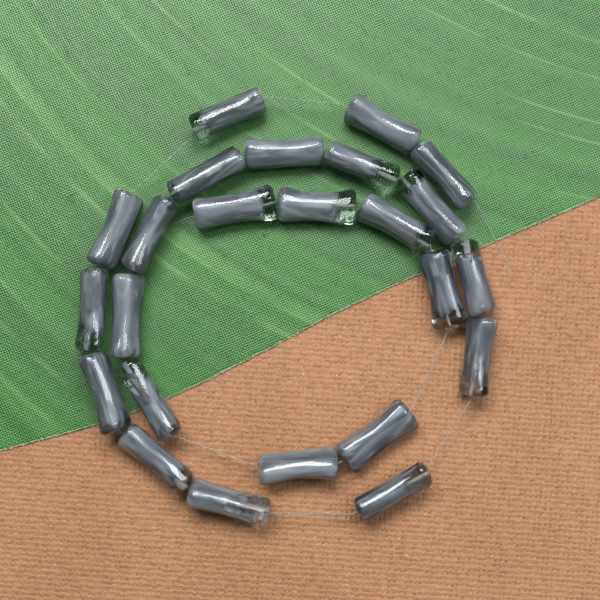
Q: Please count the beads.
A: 24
